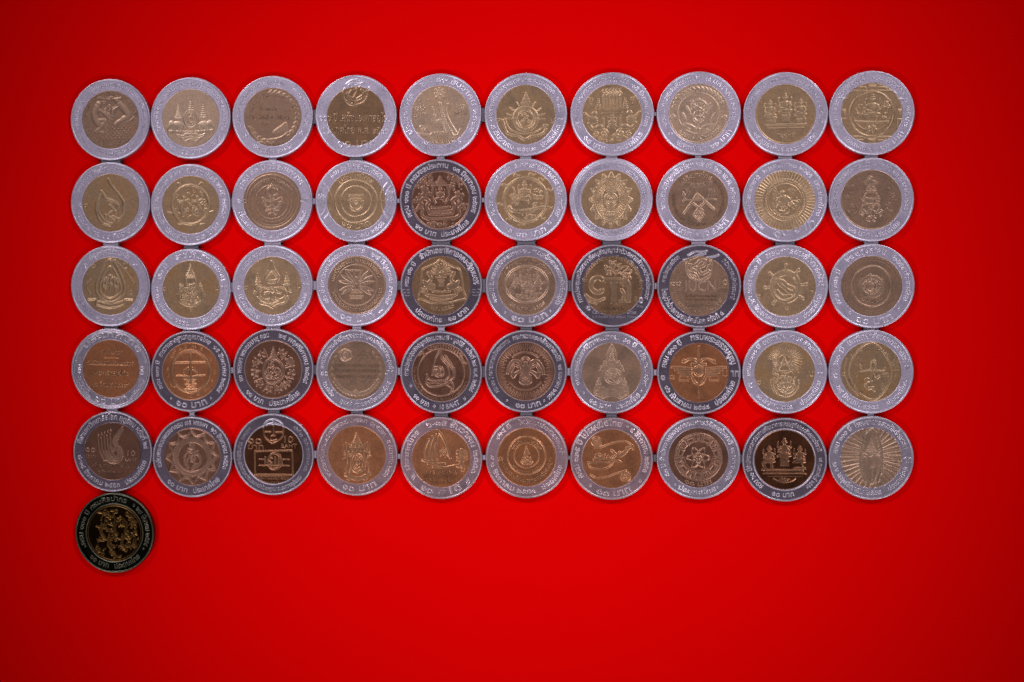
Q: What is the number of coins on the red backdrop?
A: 51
